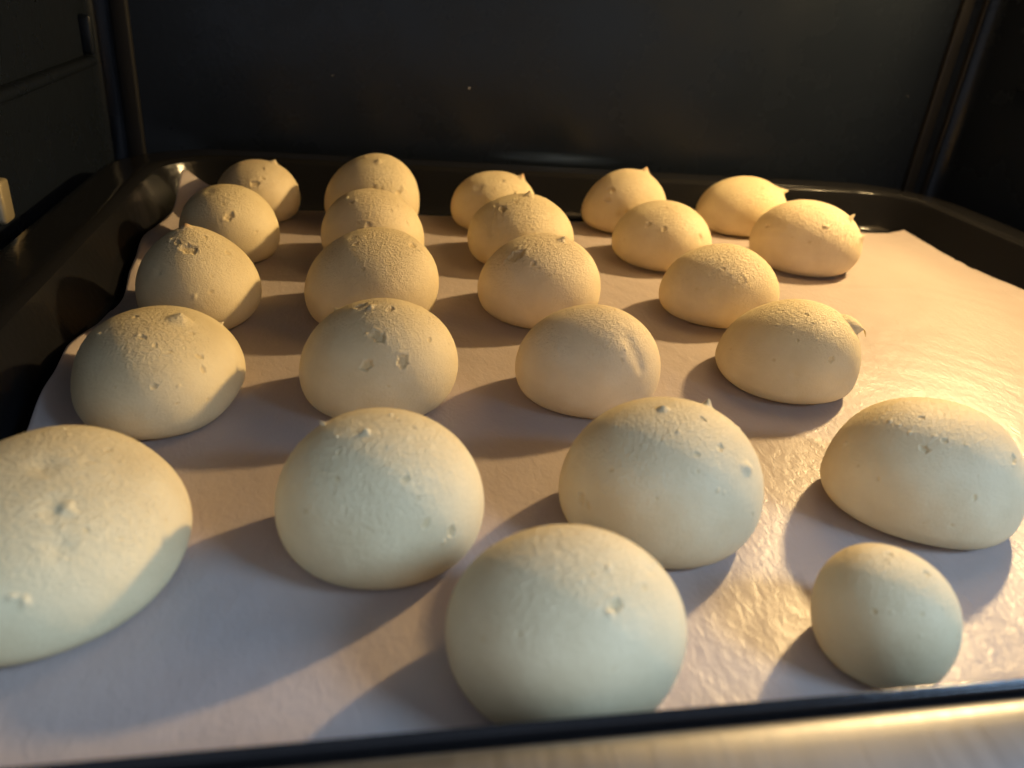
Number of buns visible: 24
